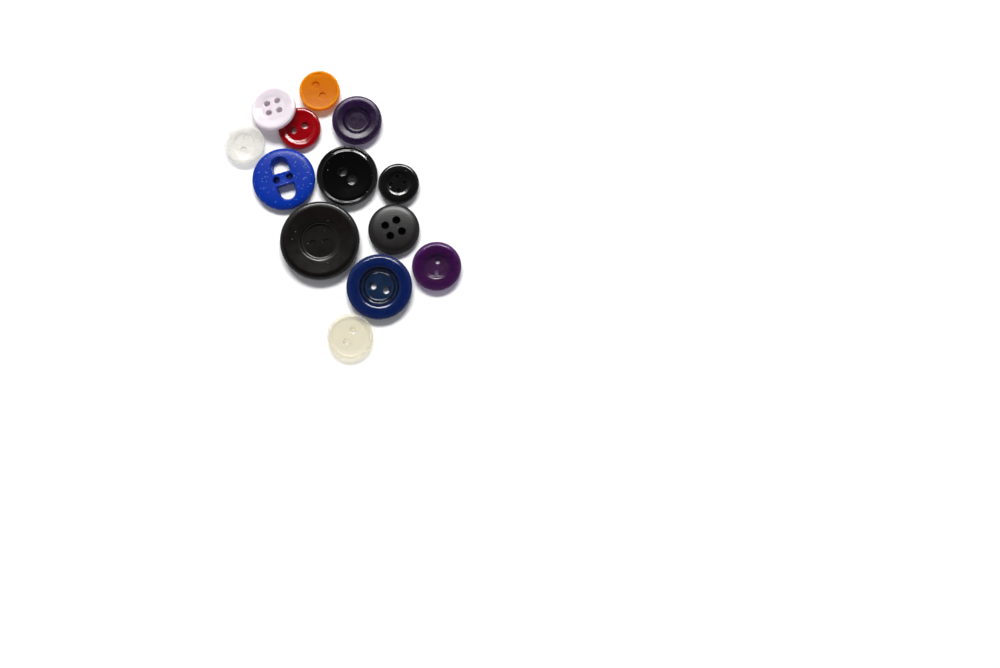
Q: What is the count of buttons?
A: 13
